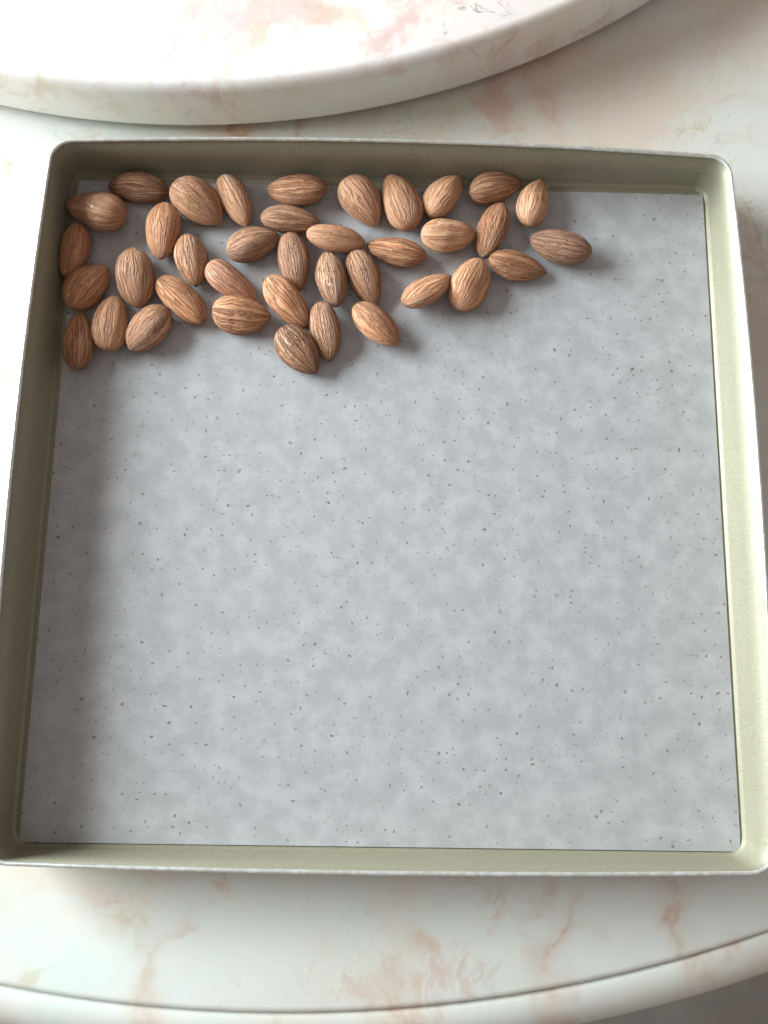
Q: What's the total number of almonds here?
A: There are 38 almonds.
